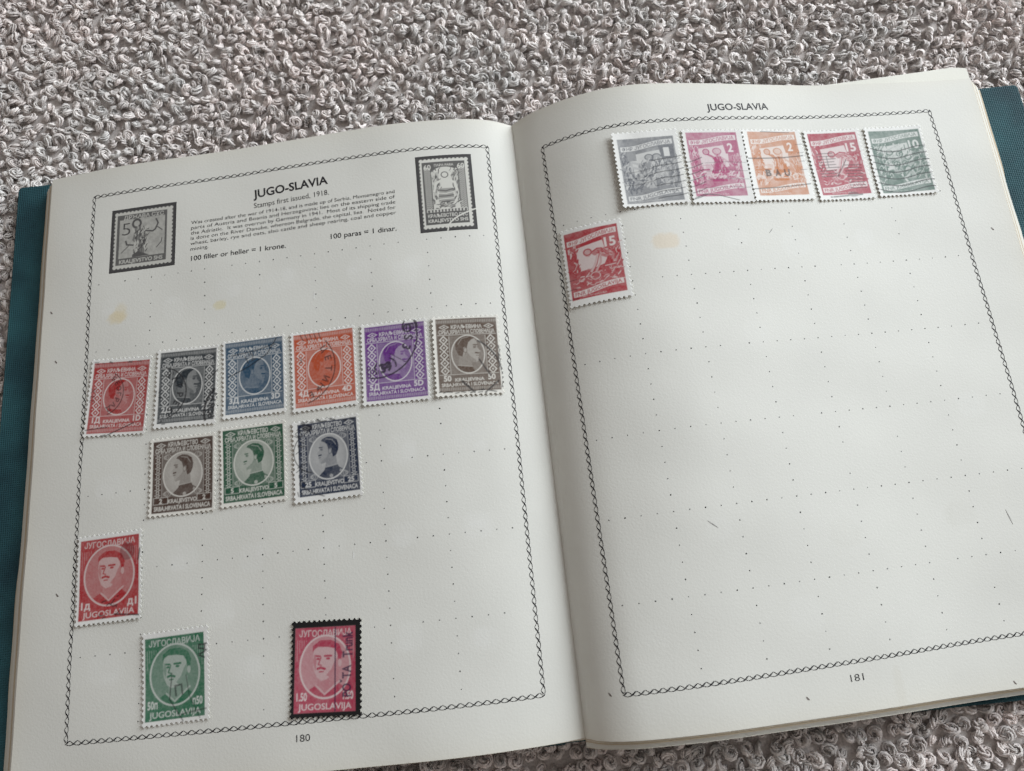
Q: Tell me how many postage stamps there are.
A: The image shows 18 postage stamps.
